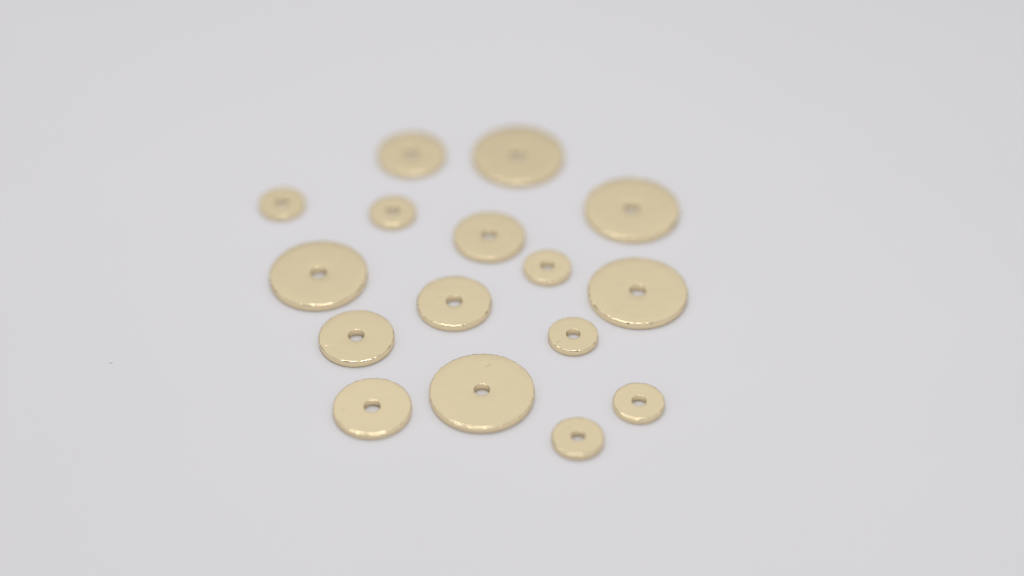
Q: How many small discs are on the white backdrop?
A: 6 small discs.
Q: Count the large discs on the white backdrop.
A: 5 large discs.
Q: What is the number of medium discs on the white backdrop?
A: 5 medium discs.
